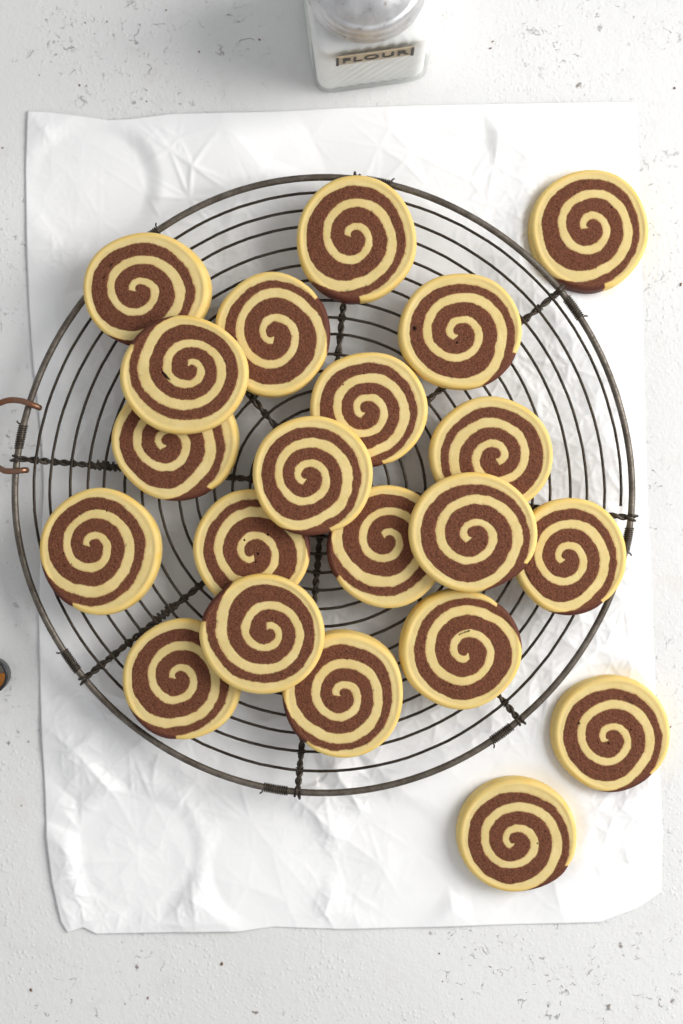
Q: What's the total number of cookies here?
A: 21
